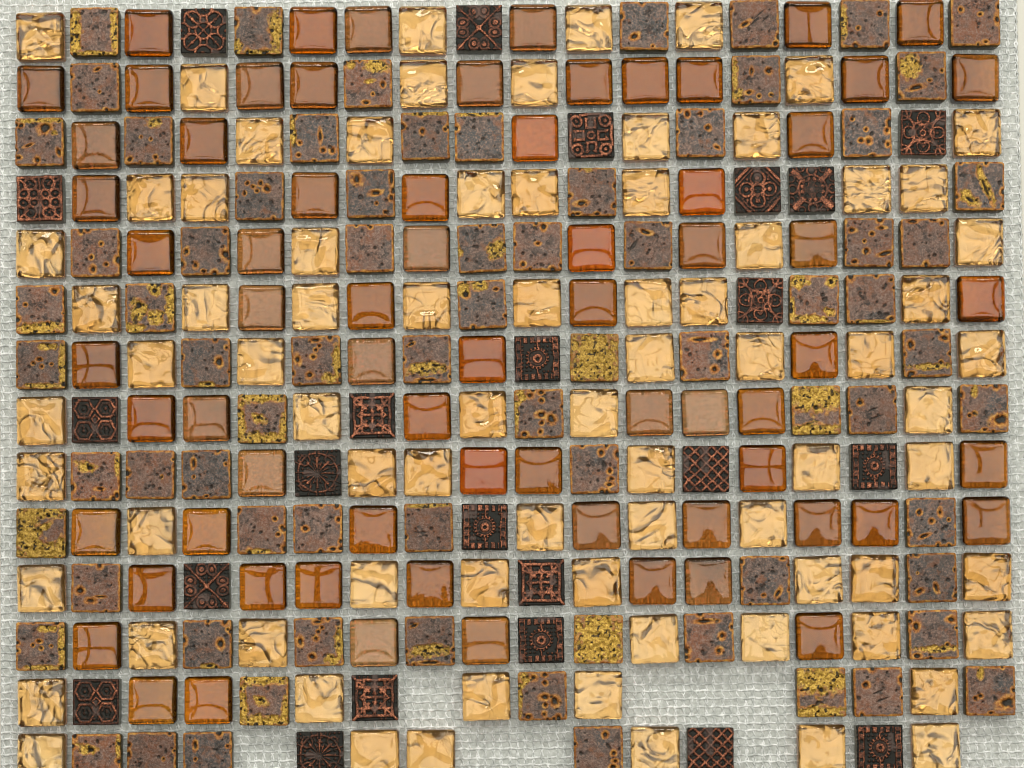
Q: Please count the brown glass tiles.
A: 69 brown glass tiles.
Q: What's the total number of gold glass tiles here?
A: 77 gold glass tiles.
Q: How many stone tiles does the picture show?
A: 74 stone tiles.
